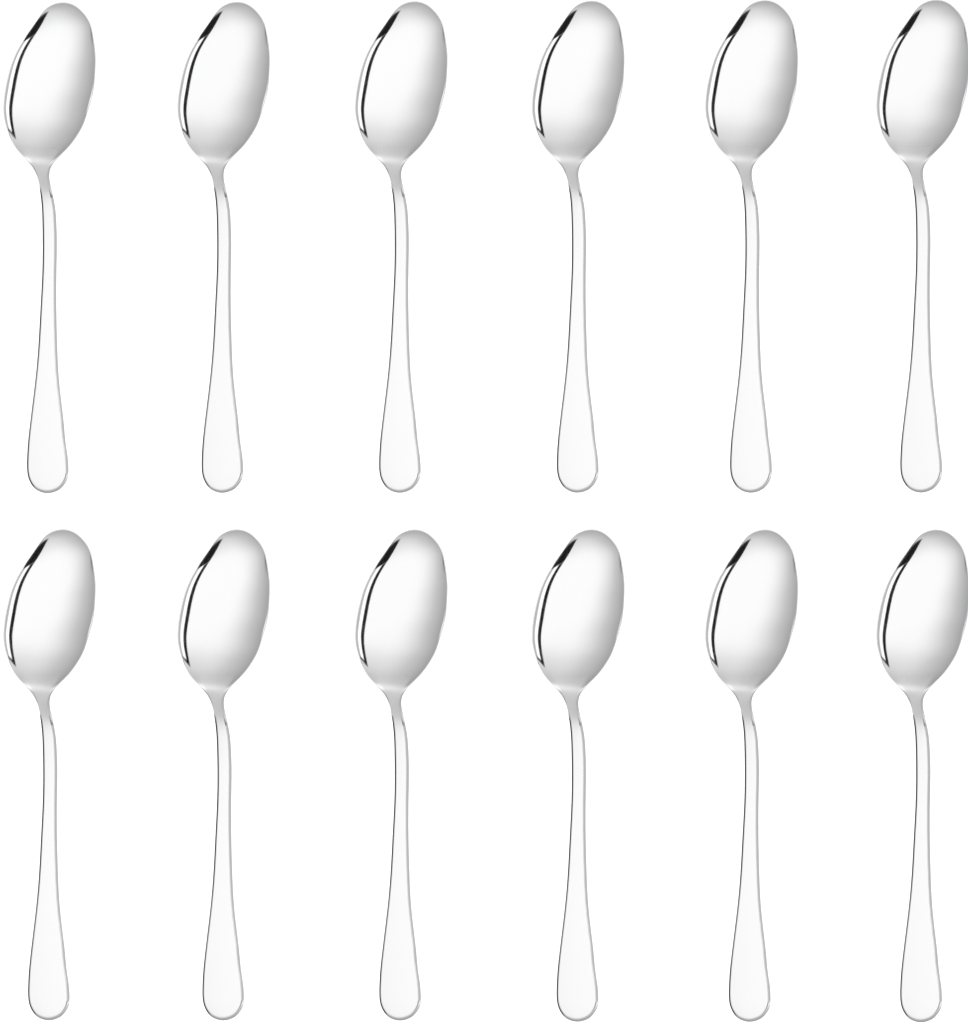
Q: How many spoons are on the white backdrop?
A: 12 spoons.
